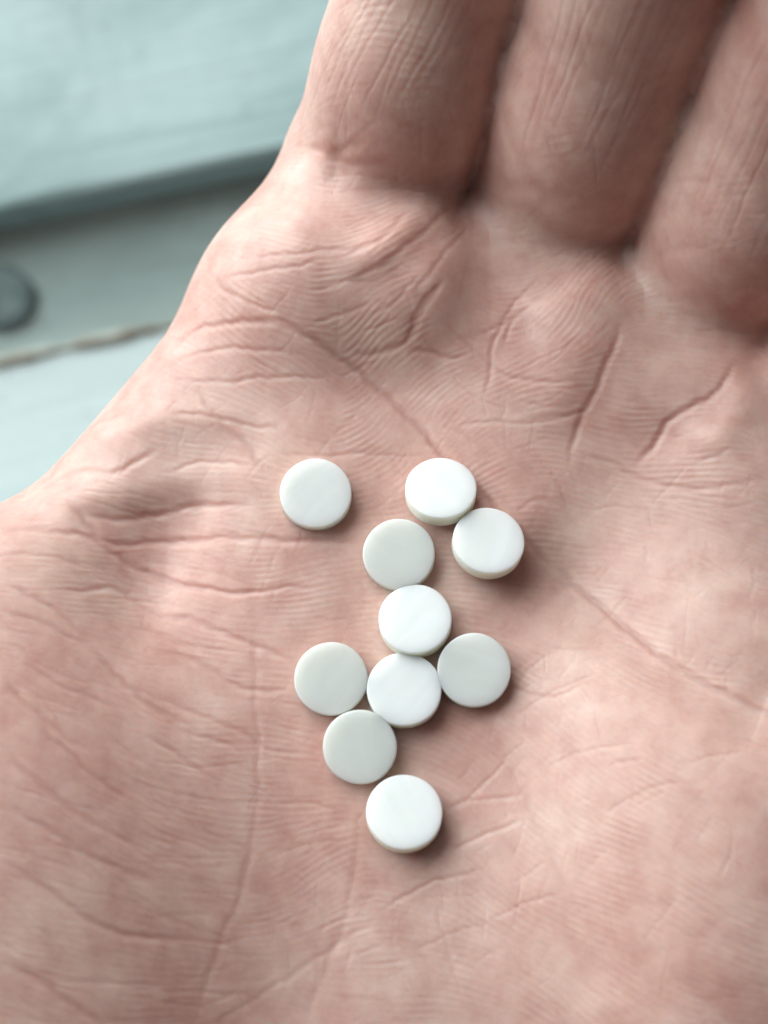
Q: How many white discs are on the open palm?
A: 10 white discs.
